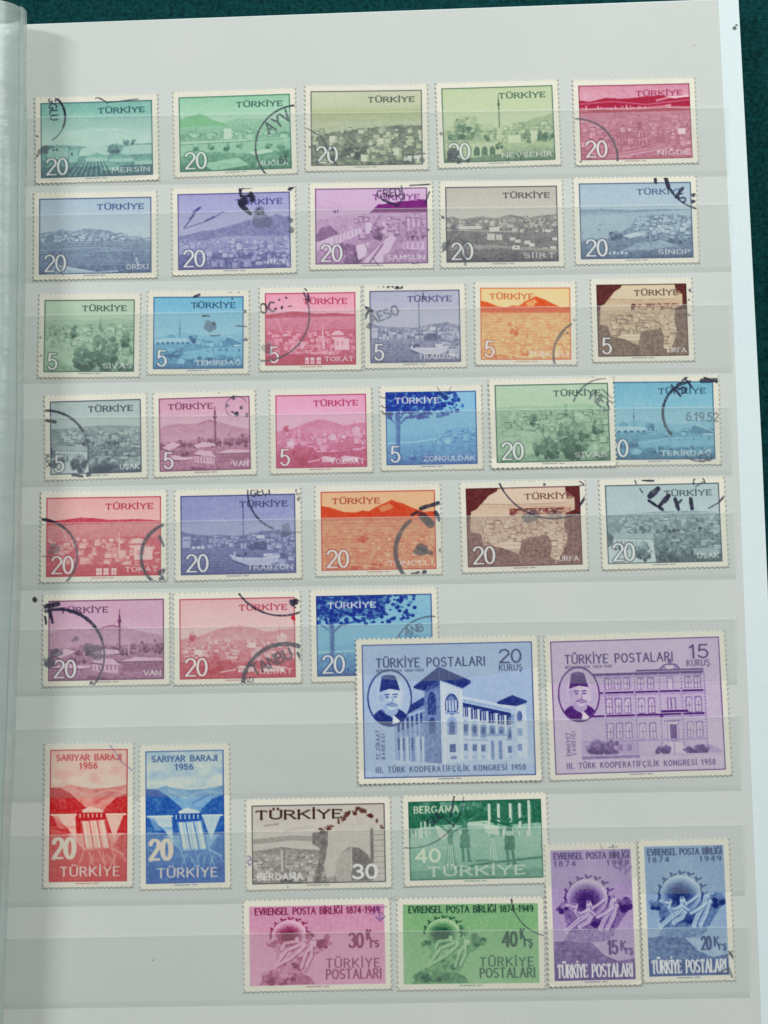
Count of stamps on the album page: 40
